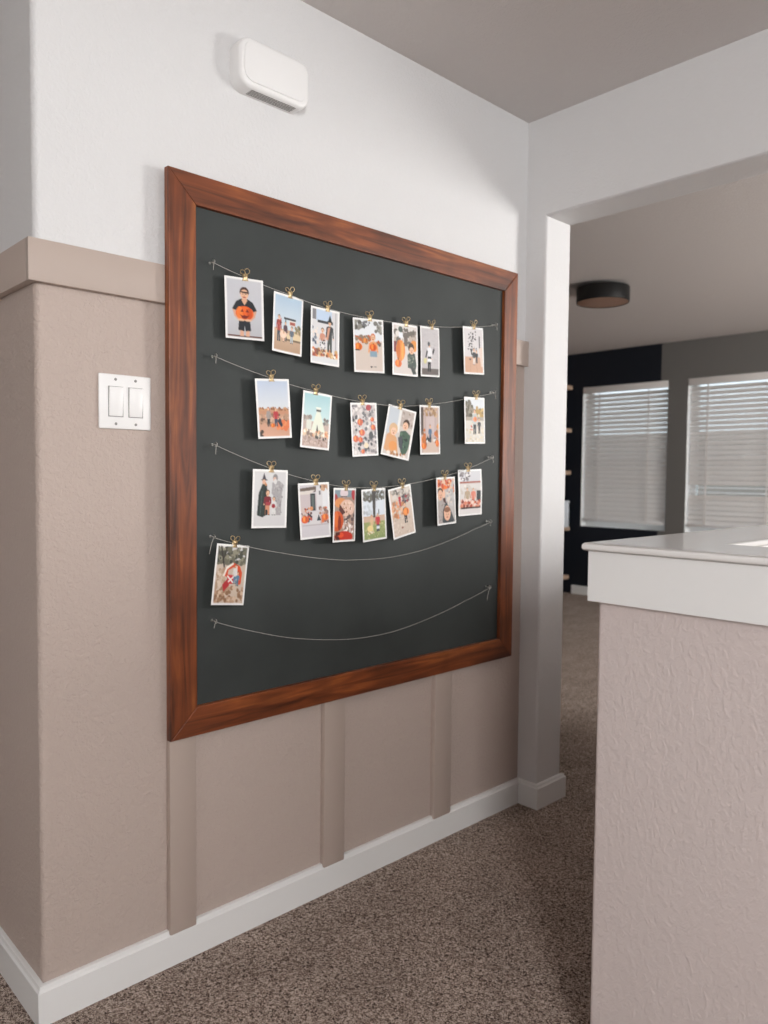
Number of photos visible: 21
